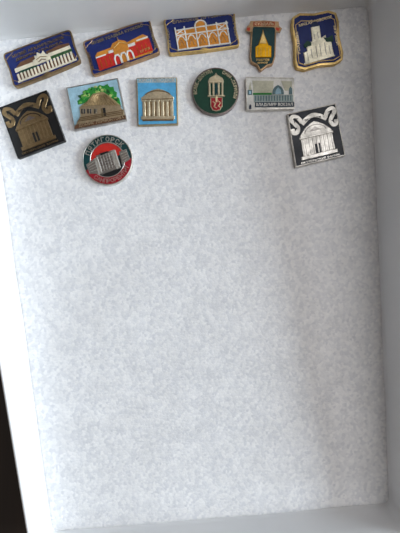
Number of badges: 12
